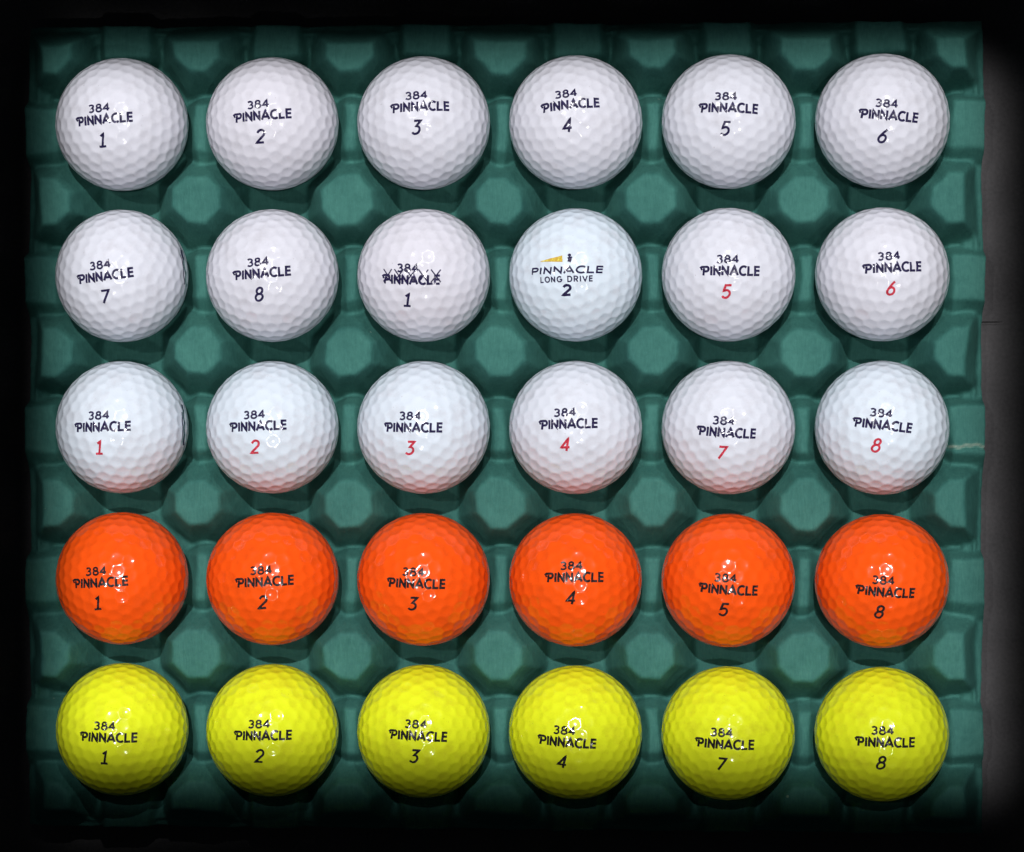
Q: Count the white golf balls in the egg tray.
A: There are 18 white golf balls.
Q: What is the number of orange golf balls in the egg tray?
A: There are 6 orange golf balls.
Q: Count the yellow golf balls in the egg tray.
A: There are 6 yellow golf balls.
